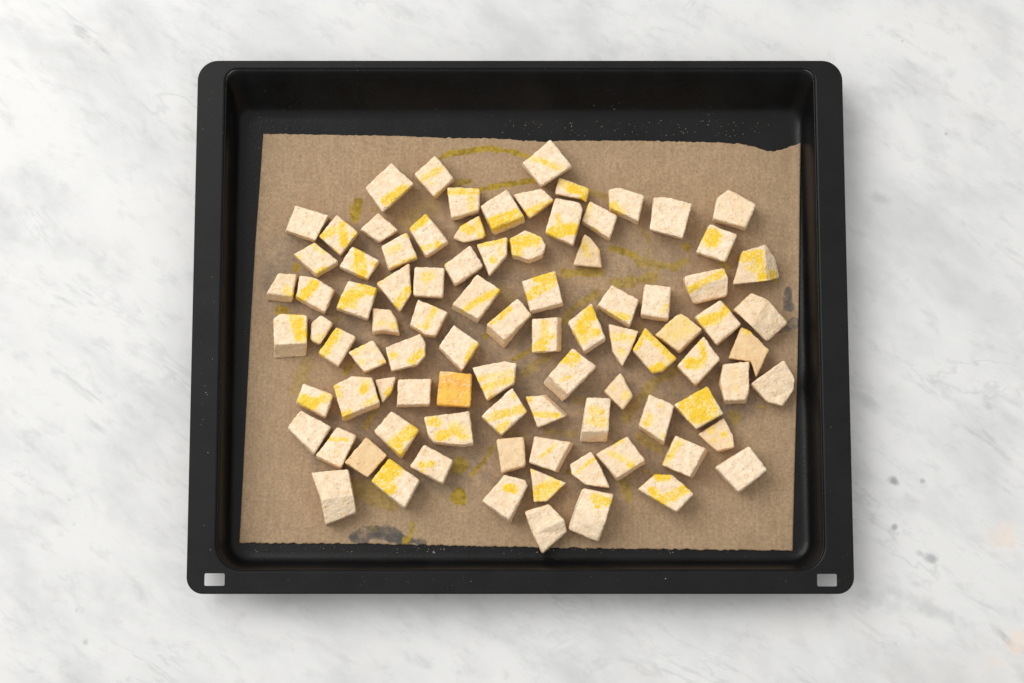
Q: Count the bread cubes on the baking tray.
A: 89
